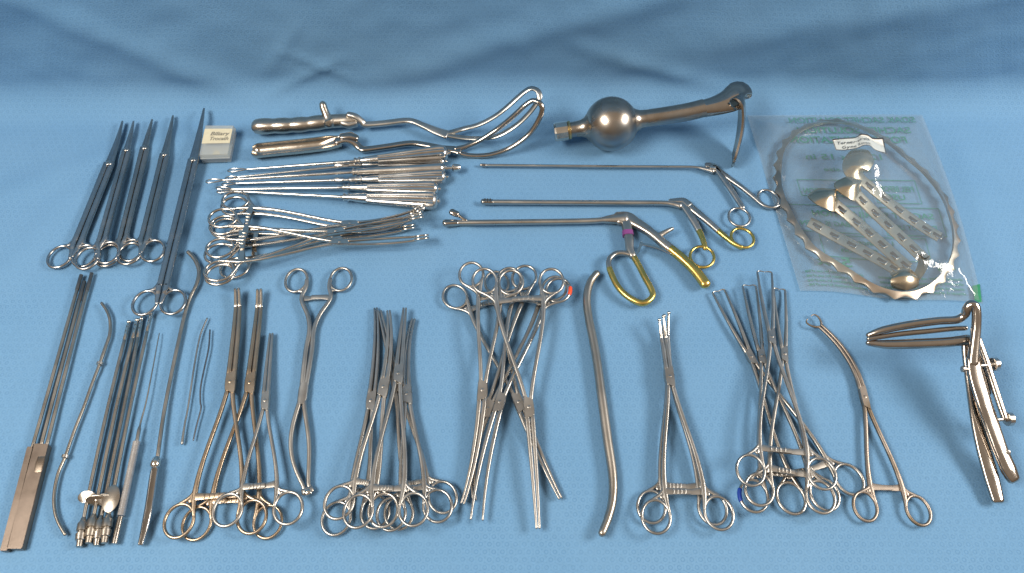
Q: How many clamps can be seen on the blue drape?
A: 26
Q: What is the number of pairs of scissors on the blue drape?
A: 5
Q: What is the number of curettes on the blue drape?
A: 6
